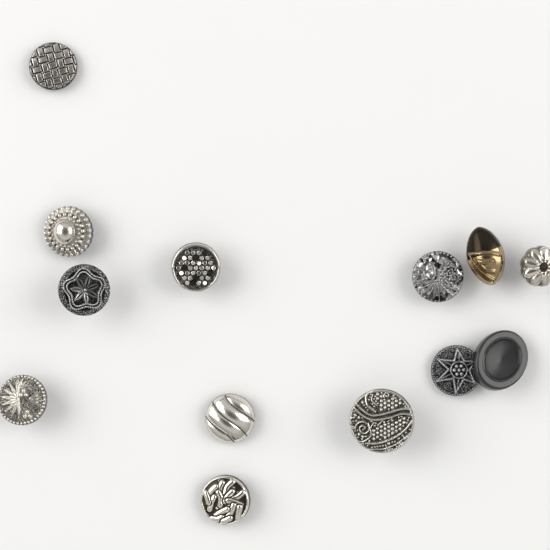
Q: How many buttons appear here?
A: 13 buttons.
